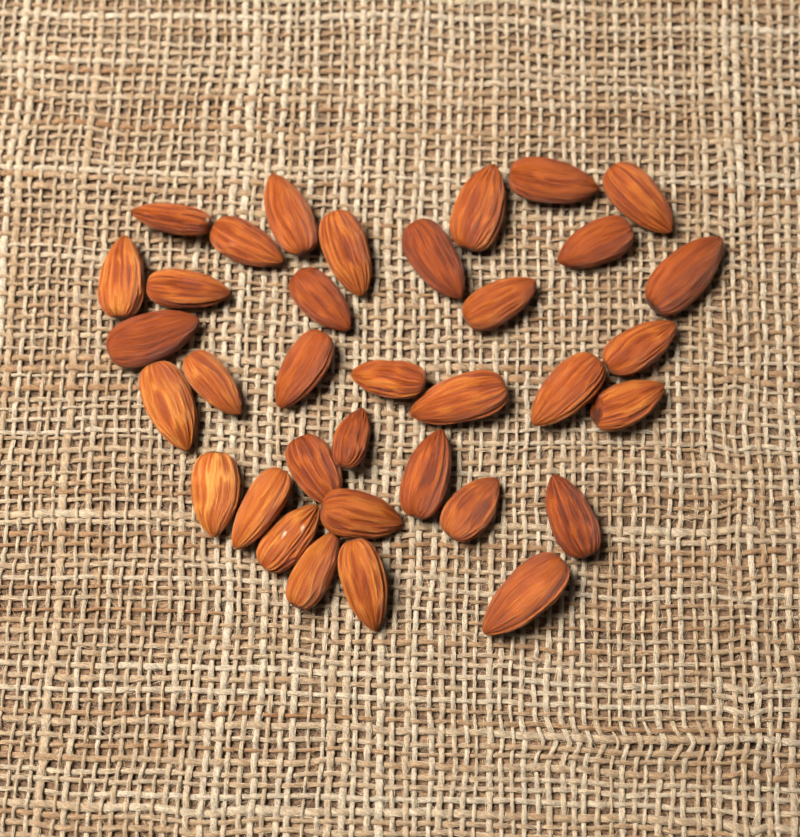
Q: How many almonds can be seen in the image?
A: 35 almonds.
